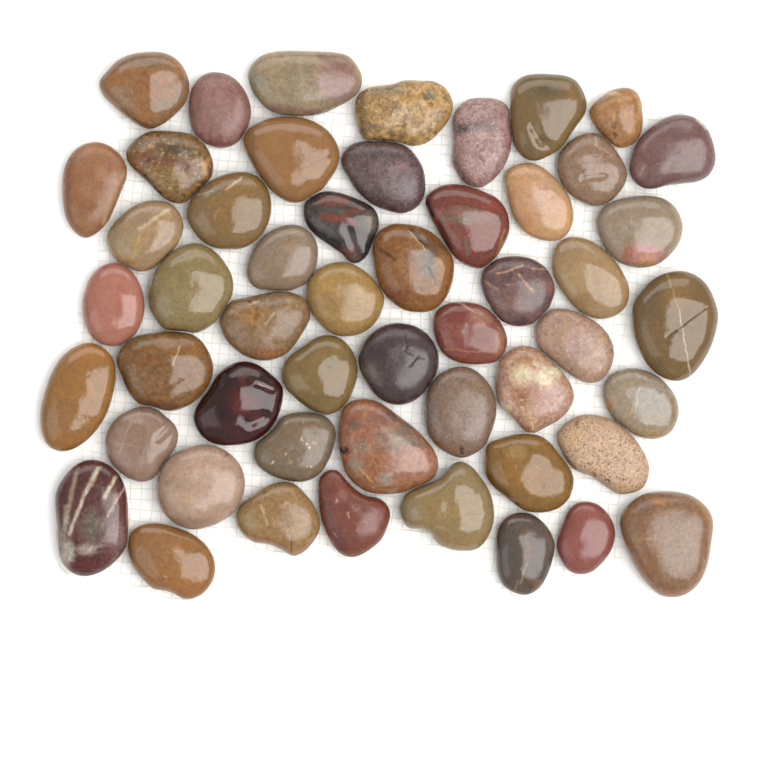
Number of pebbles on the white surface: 52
